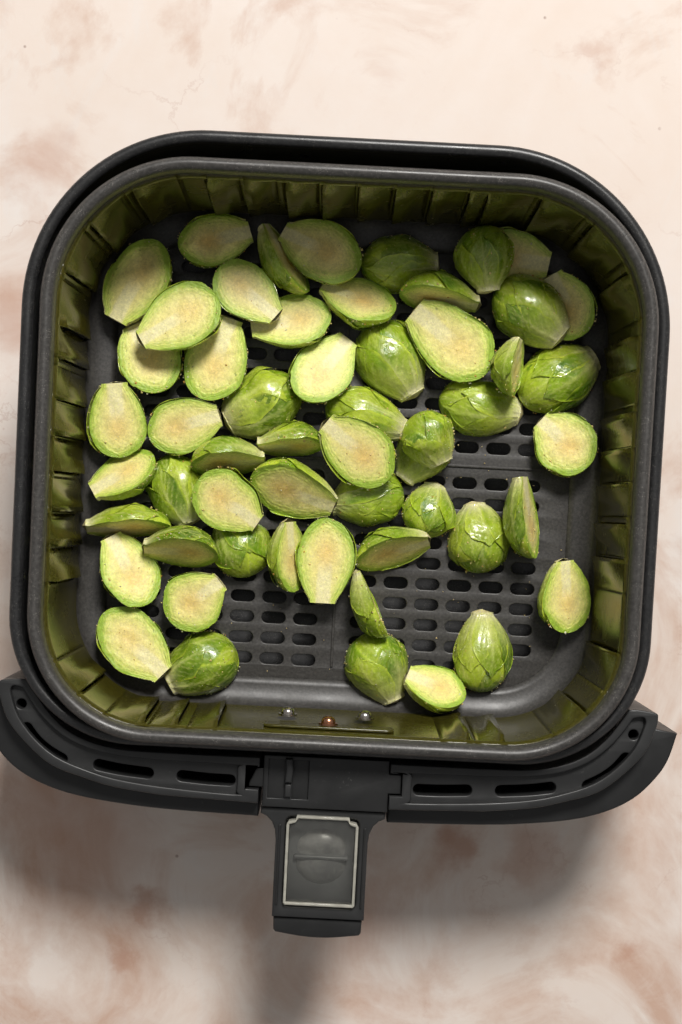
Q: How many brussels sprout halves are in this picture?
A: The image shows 55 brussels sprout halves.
